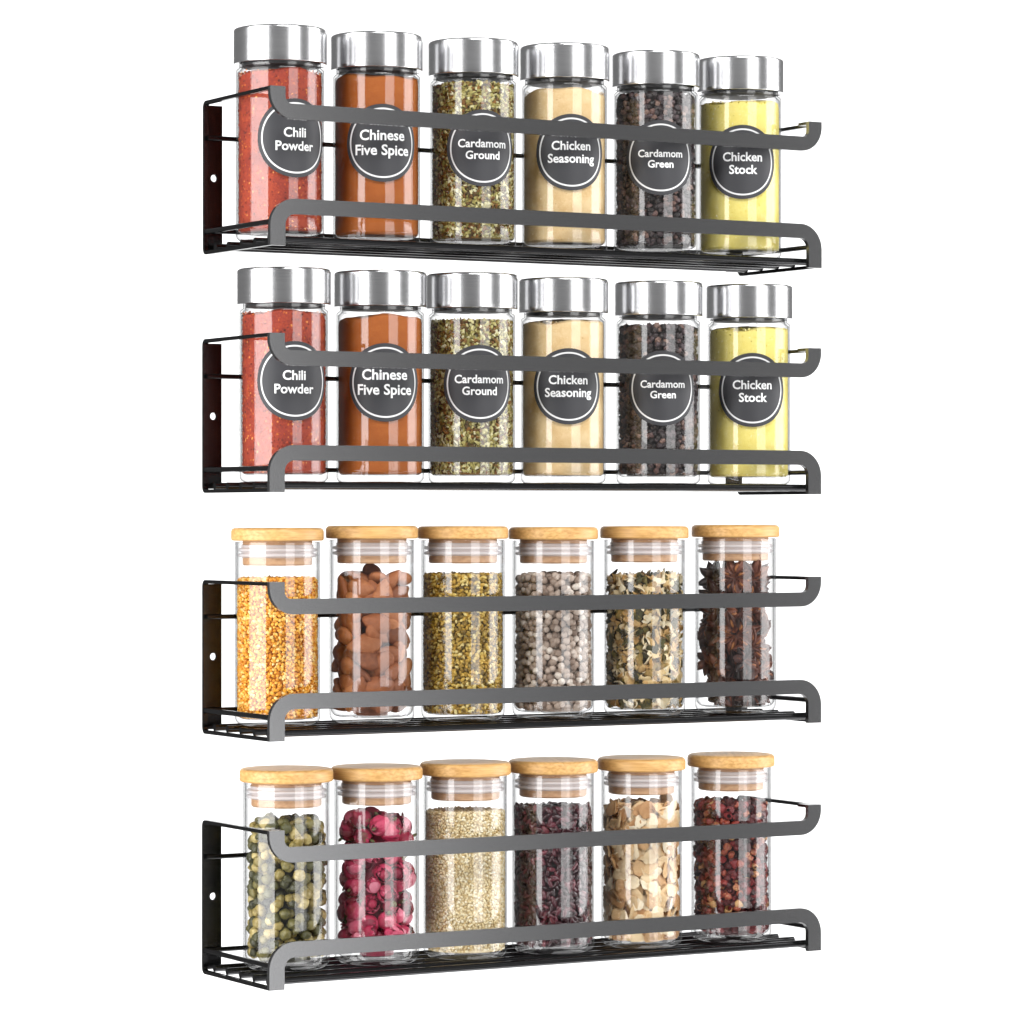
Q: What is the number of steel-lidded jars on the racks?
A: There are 12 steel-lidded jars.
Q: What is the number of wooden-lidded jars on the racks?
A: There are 12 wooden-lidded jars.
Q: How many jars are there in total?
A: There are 24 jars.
